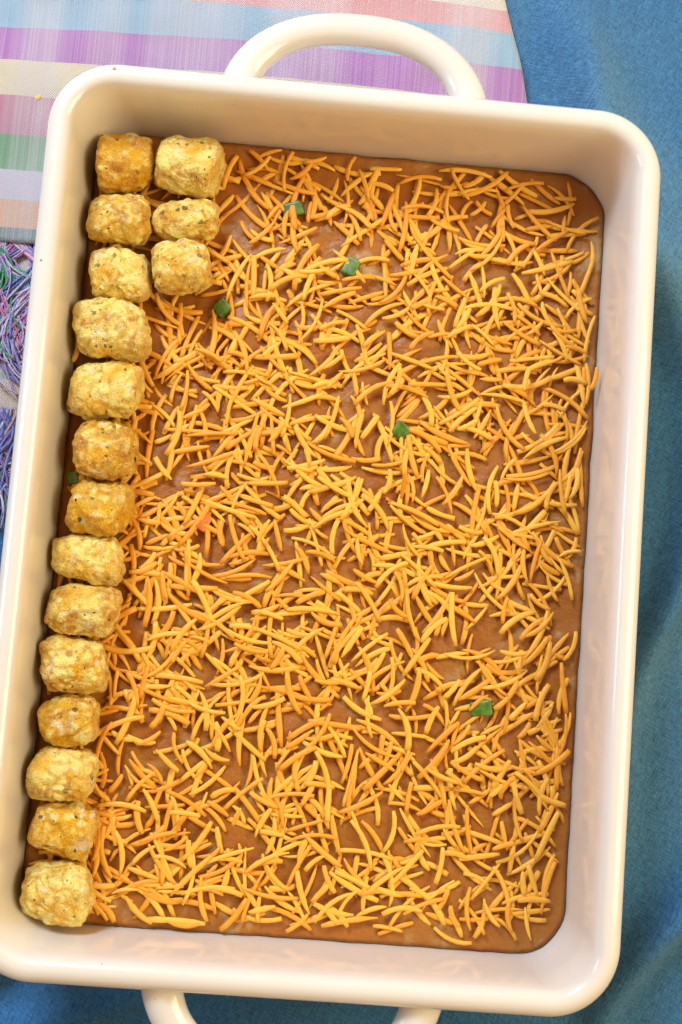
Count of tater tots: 17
